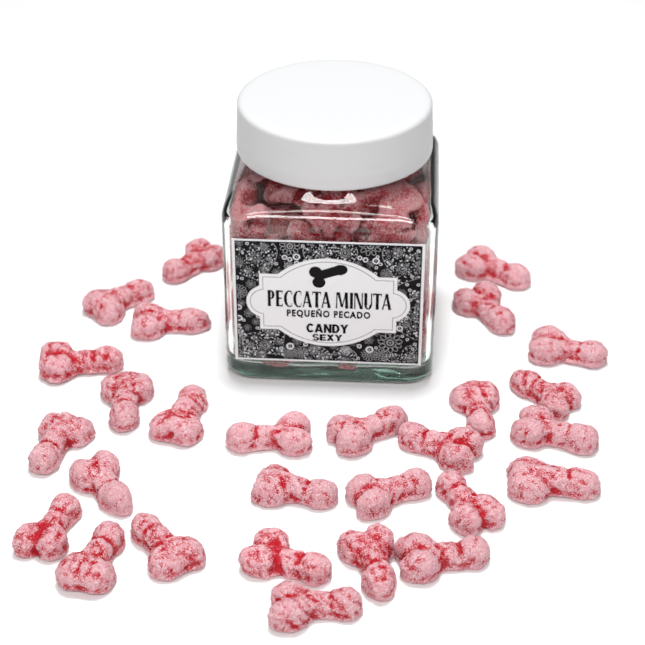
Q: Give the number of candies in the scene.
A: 28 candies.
